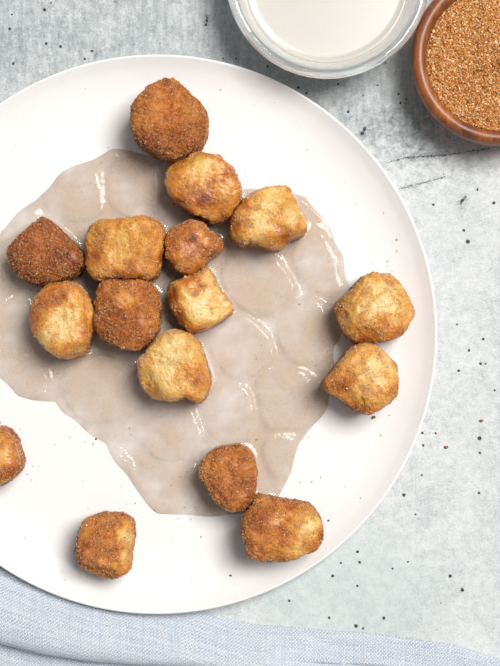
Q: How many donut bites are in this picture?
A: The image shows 16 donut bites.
